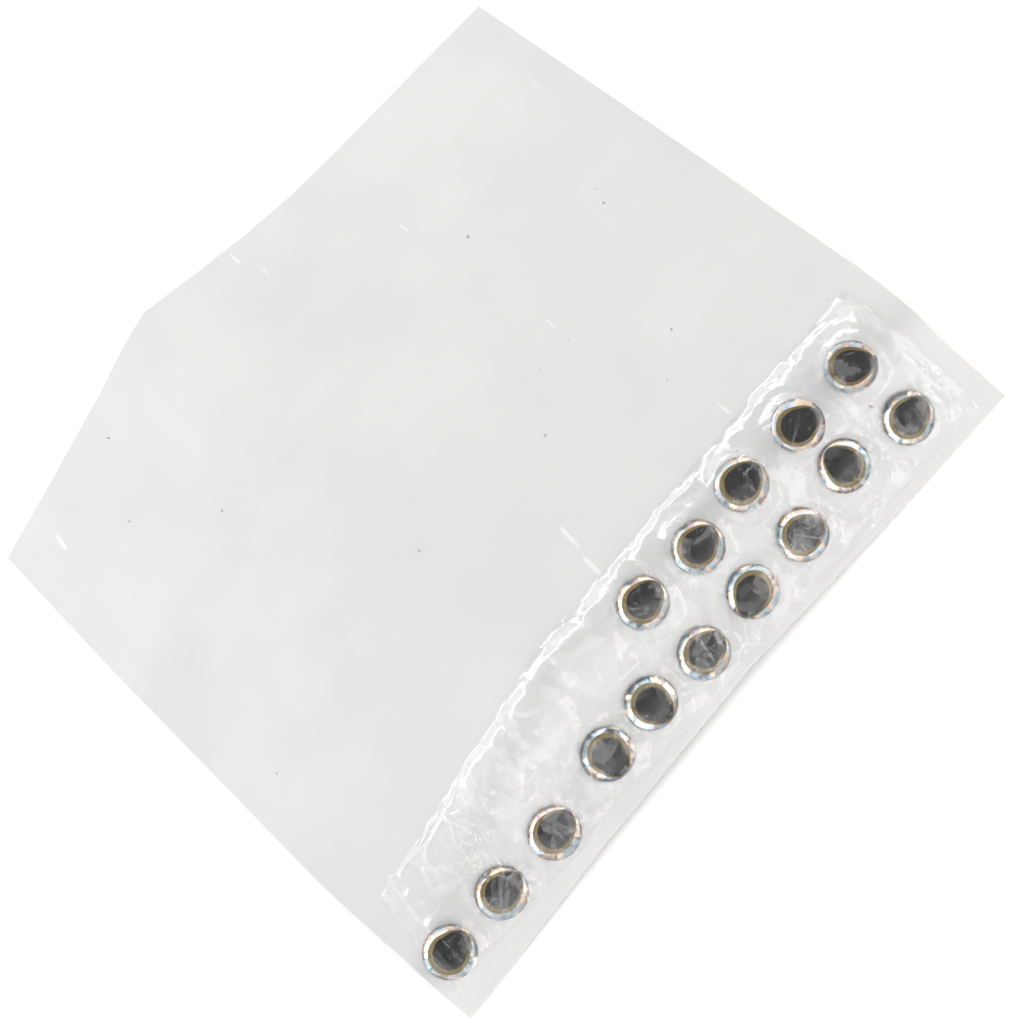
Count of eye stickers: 15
